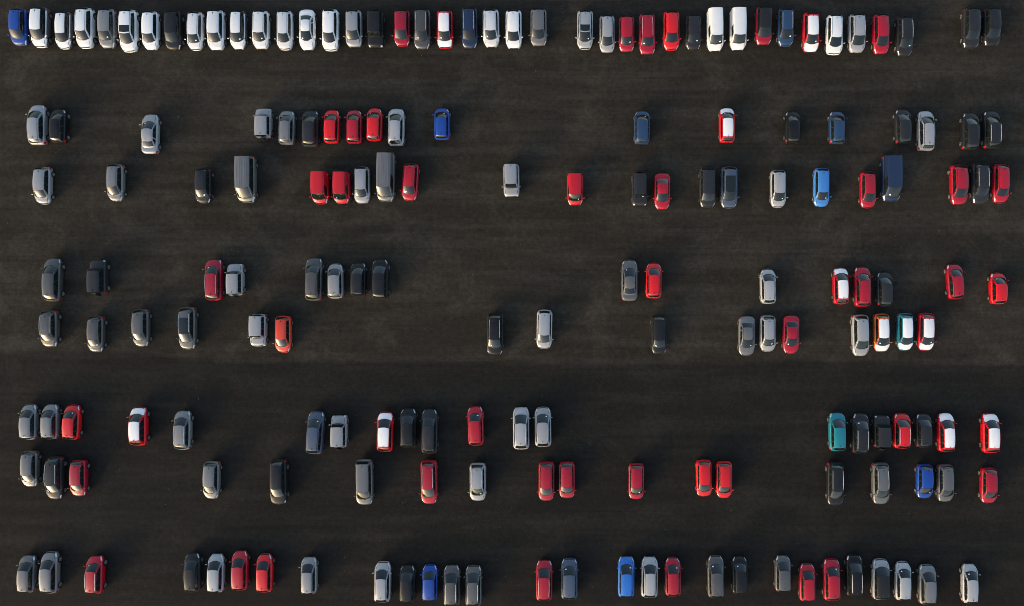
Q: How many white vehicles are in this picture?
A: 17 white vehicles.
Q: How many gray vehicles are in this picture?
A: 61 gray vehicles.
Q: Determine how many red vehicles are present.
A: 51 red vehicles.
